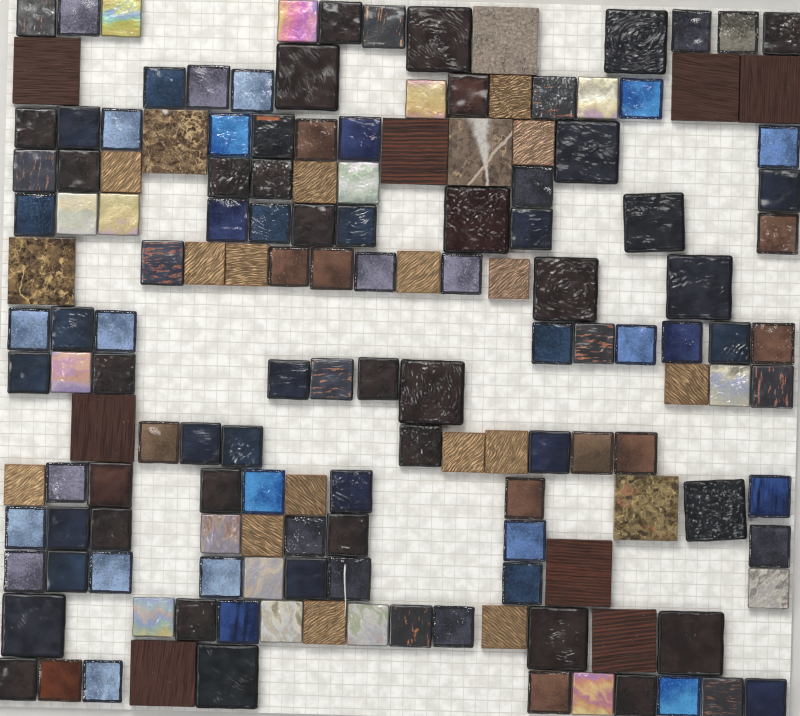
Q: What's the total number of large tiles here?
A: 27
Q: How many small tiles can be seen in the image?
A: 126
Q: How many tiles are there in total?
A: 153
